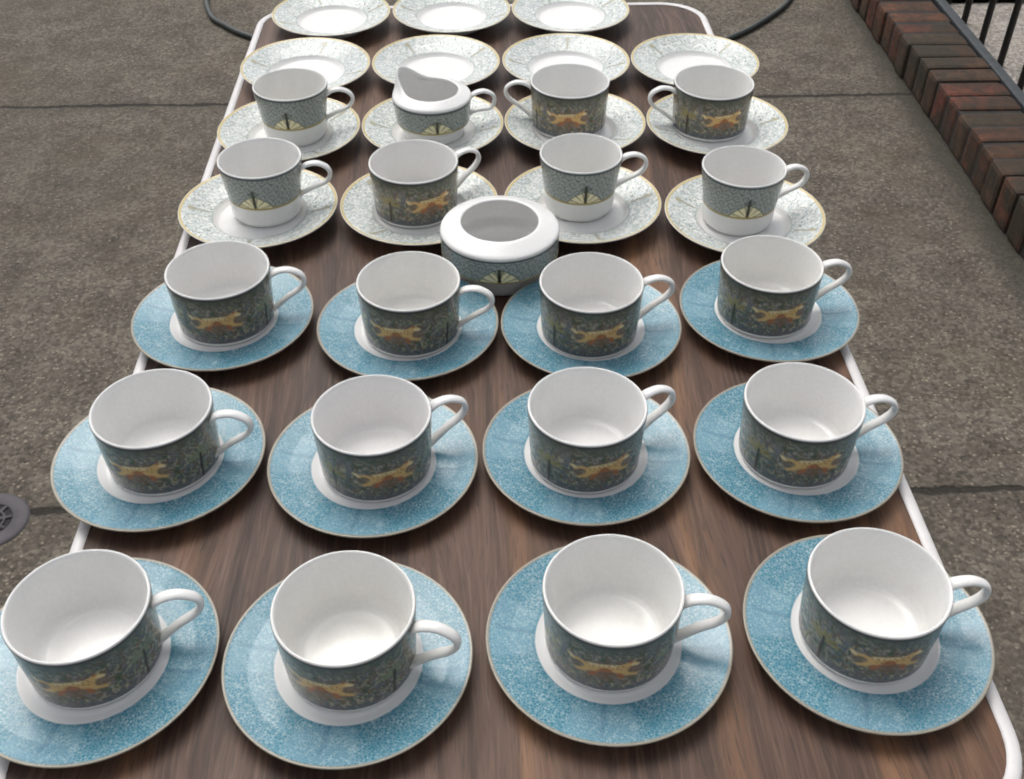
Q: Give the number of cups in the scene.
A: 19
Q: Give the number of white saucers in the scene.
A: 15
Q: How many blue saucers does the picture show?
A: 12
